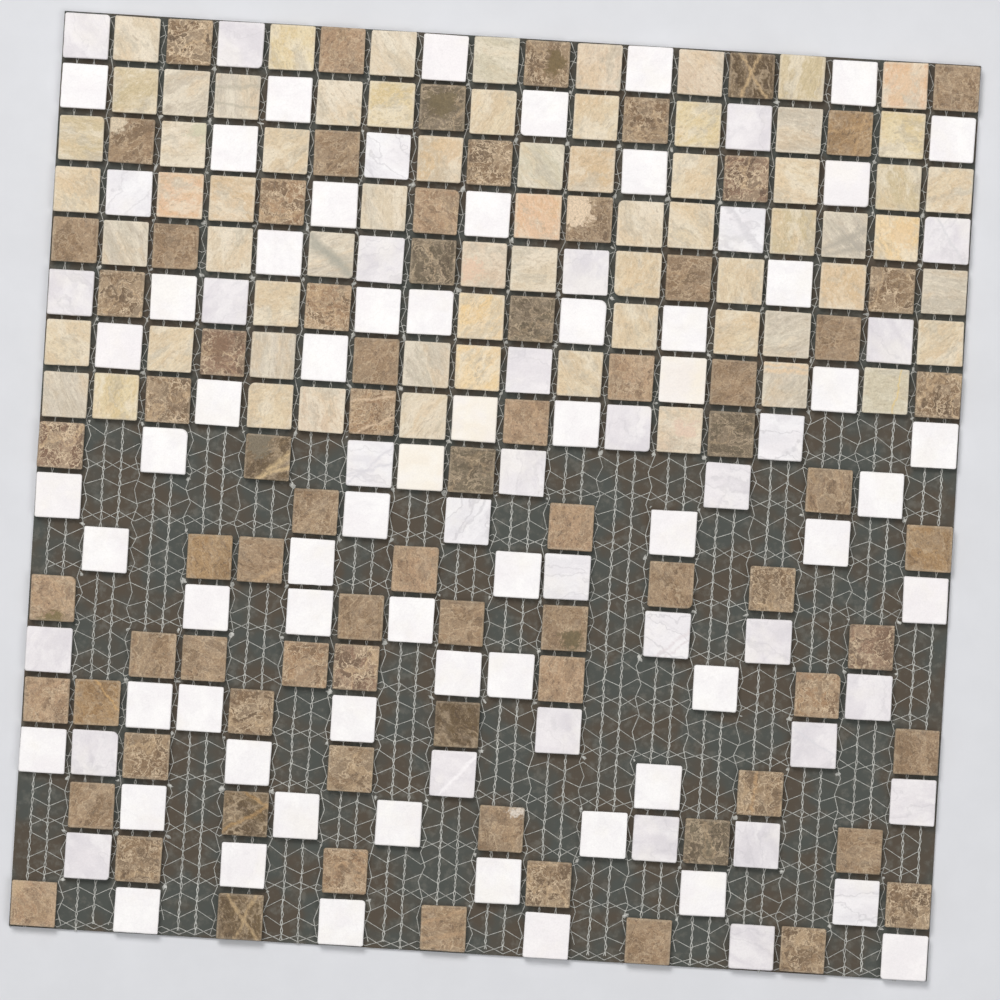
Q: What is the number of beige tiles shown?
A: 67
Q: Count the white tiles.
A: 95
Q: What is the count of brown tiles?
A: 78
